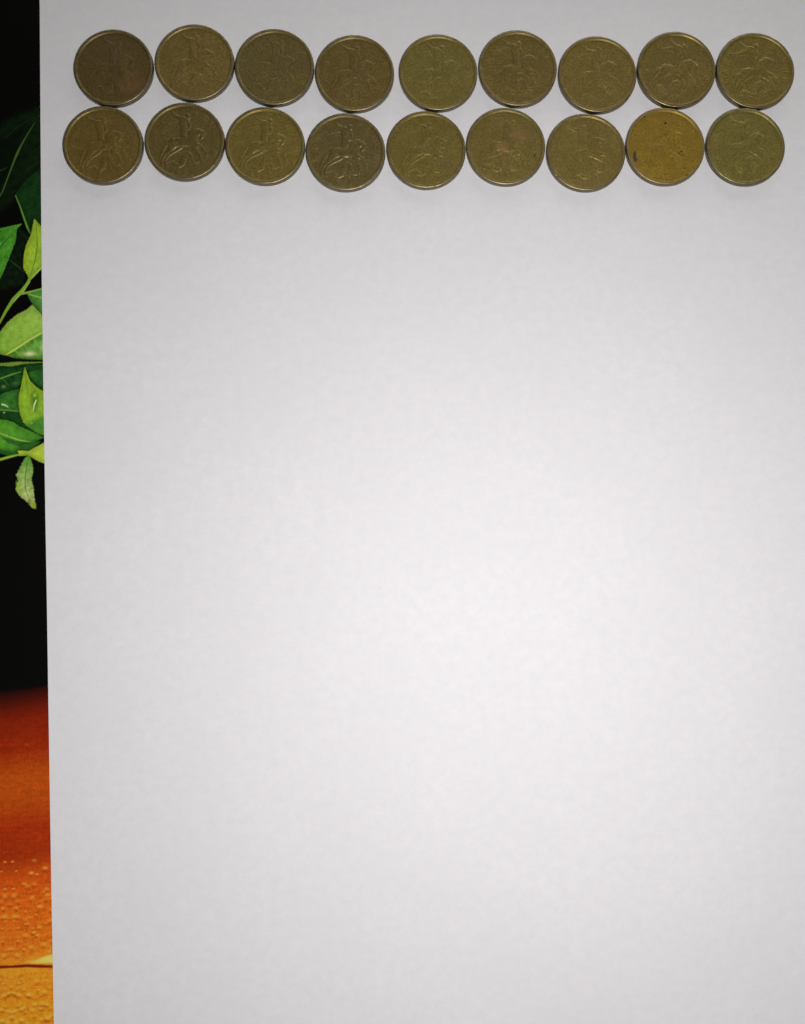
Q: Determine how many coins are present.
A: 18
